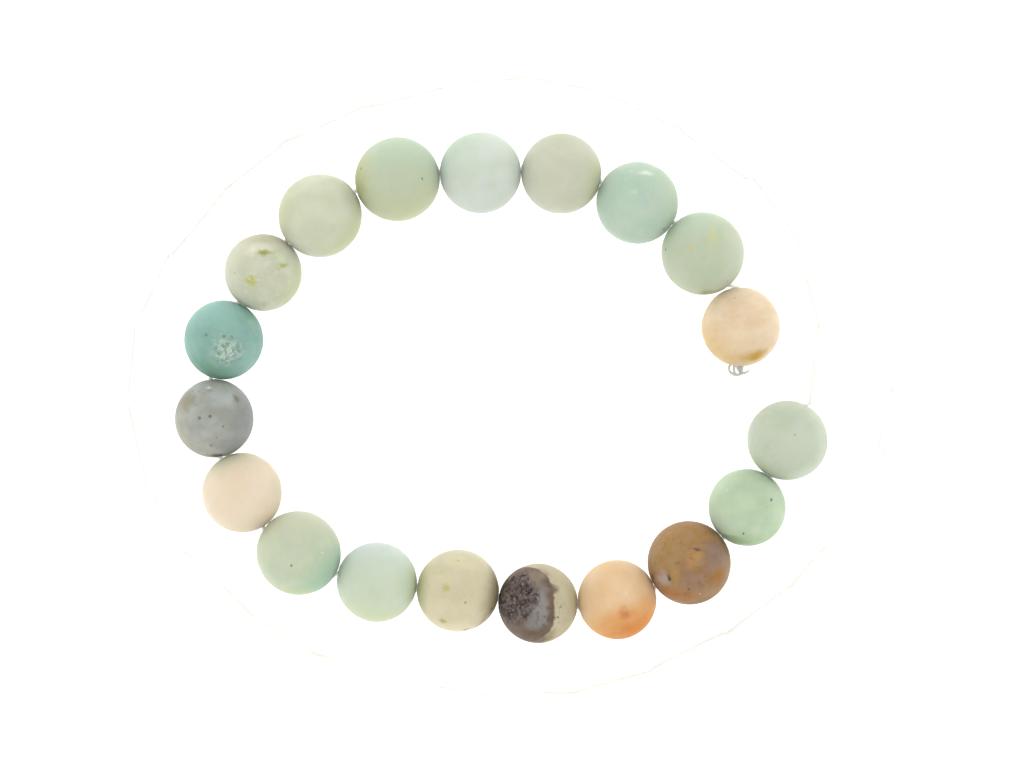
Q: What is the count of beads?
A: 19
